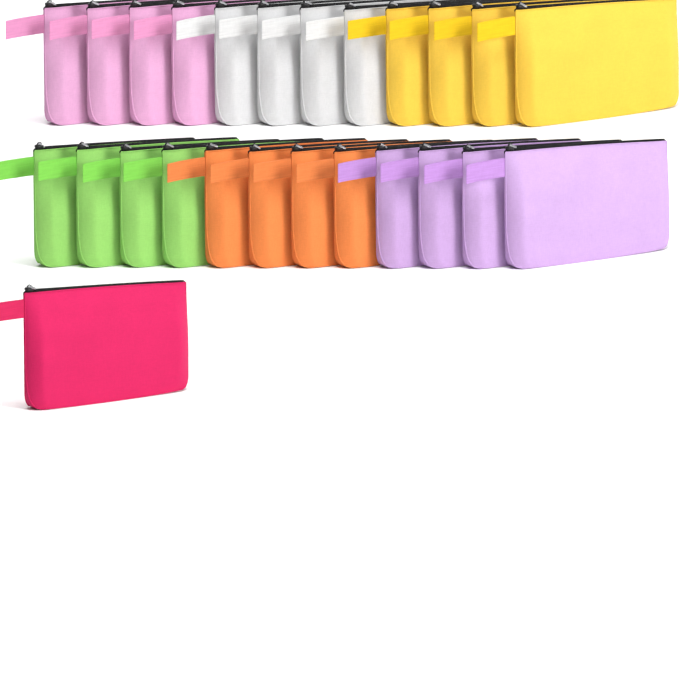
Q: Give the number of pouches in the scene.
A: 25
